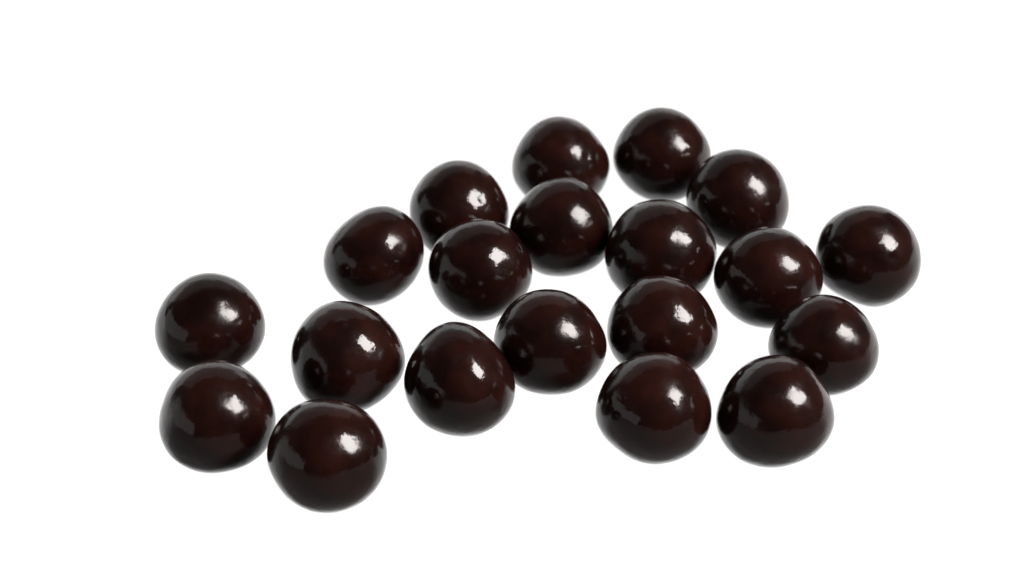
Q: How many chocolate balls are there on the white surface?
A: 20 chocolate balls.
